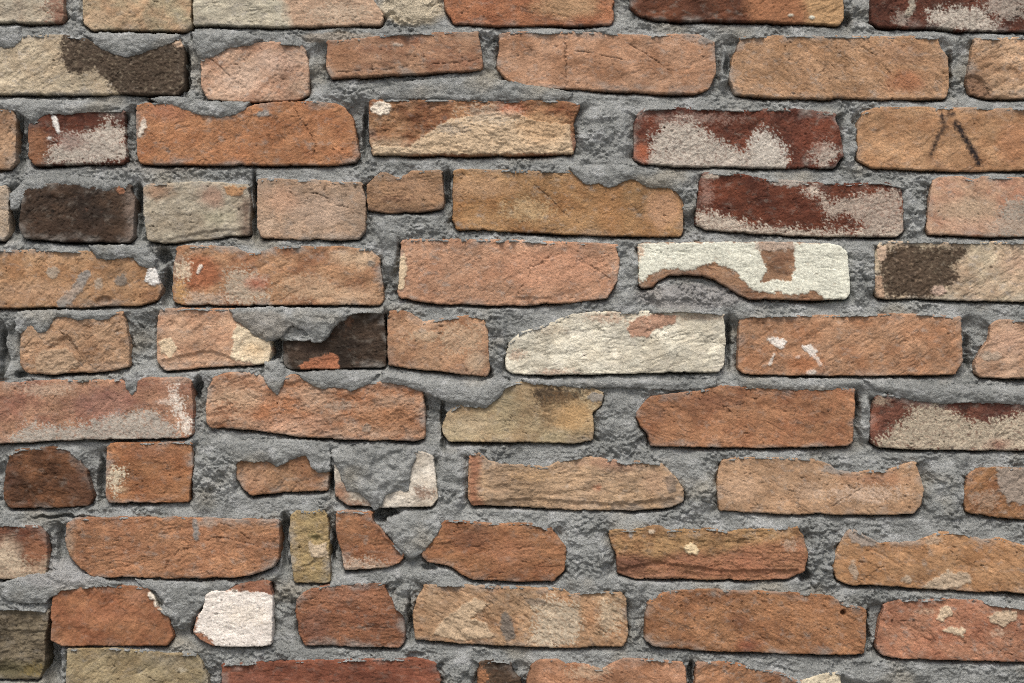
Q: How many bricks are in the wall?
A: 69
